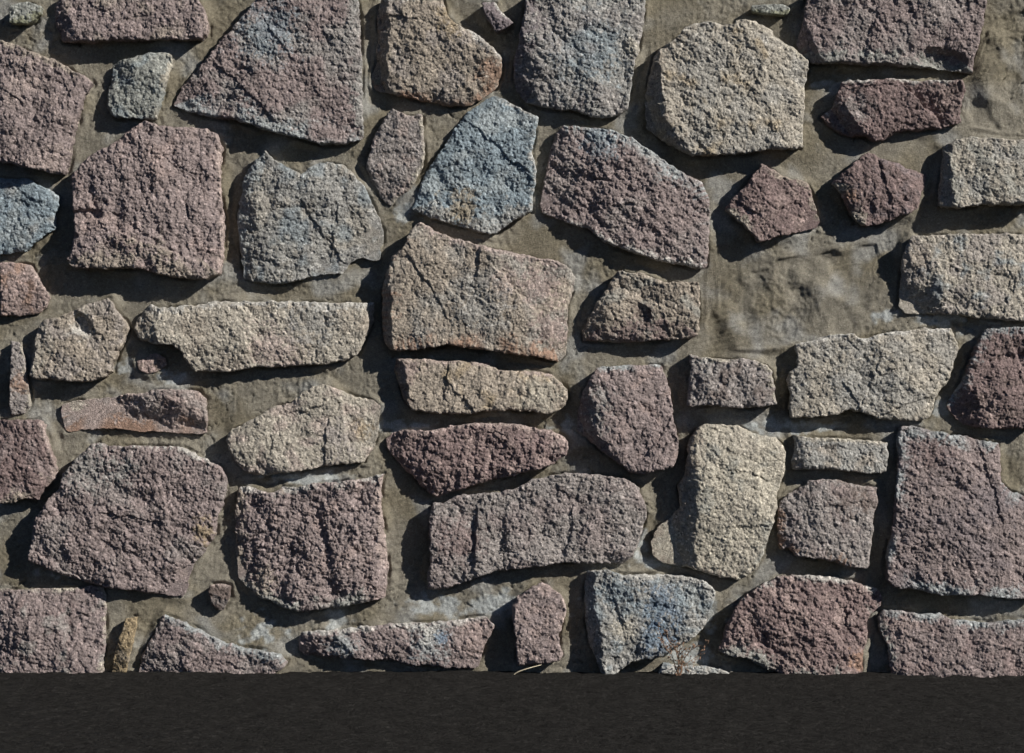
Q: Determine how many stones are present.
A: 55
